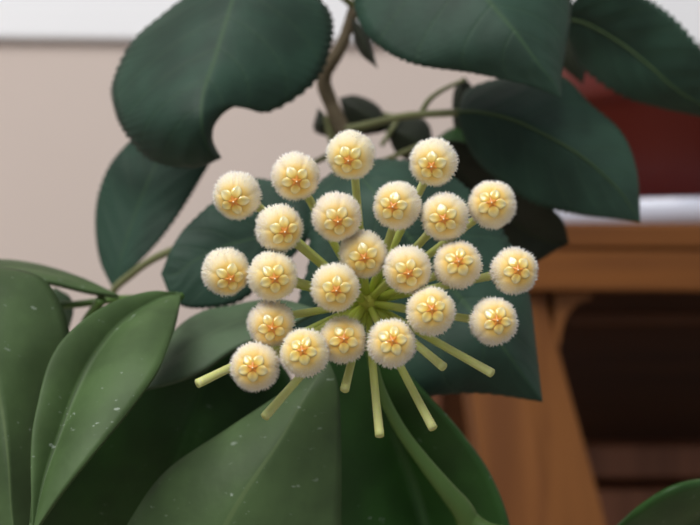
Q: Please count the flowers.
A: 23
